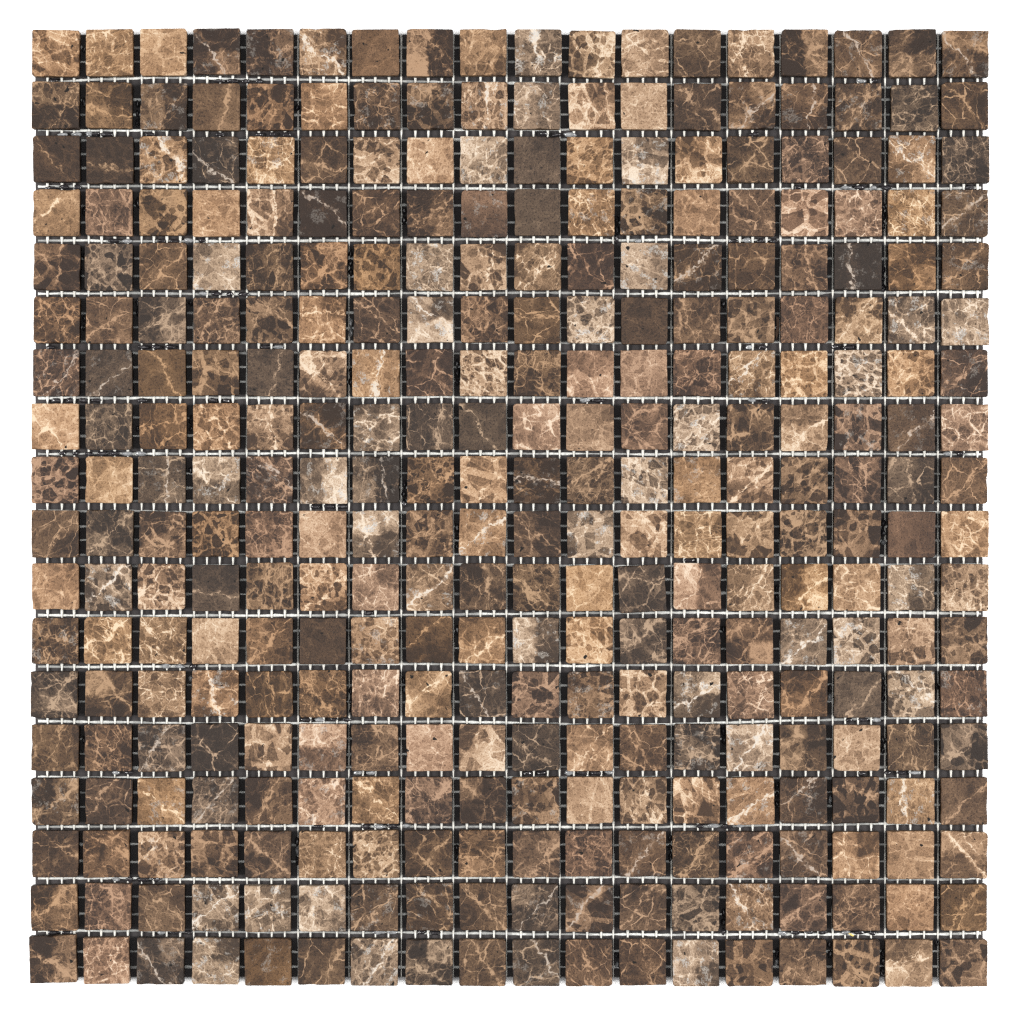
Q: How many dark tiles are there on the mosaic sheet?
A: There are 187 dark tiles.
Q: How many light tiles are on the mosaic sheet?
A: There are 137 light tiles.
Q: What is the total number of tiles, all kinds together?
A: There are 324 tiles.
